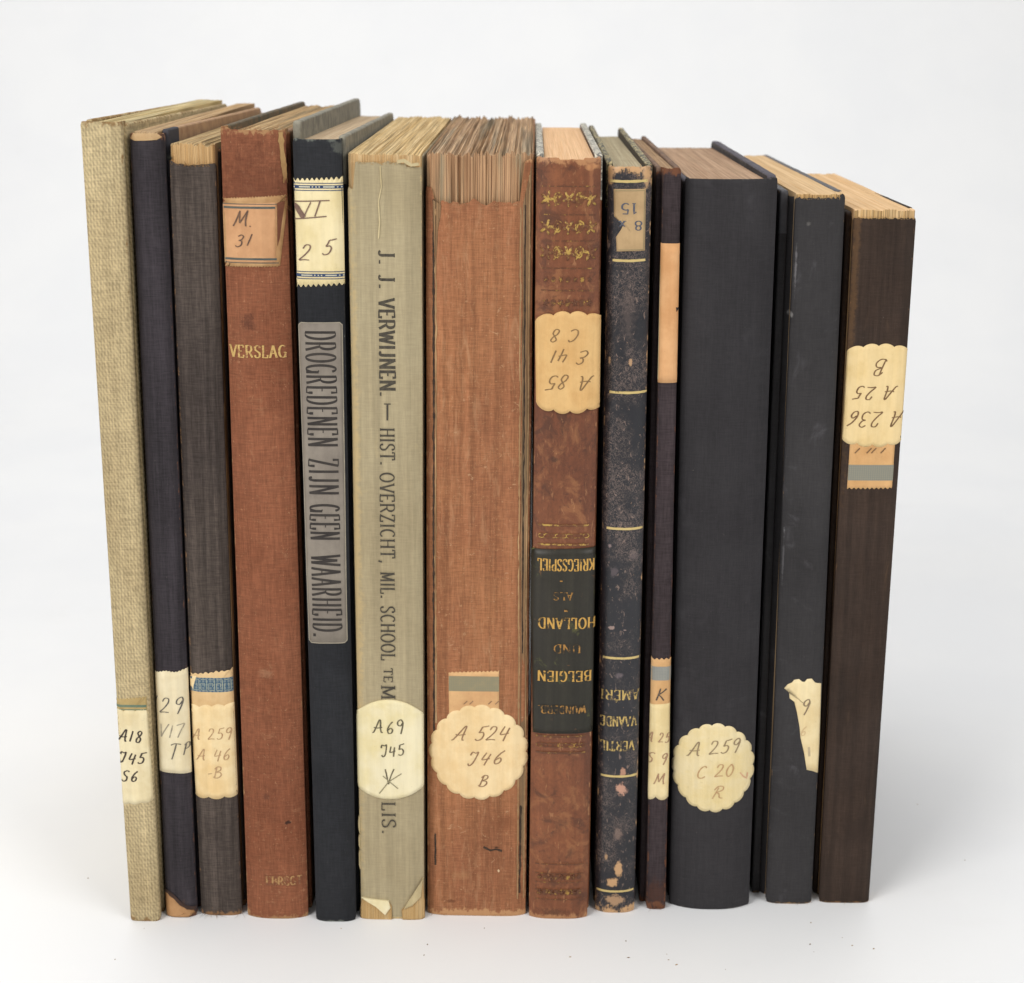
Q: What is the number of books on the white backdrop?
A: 13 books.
